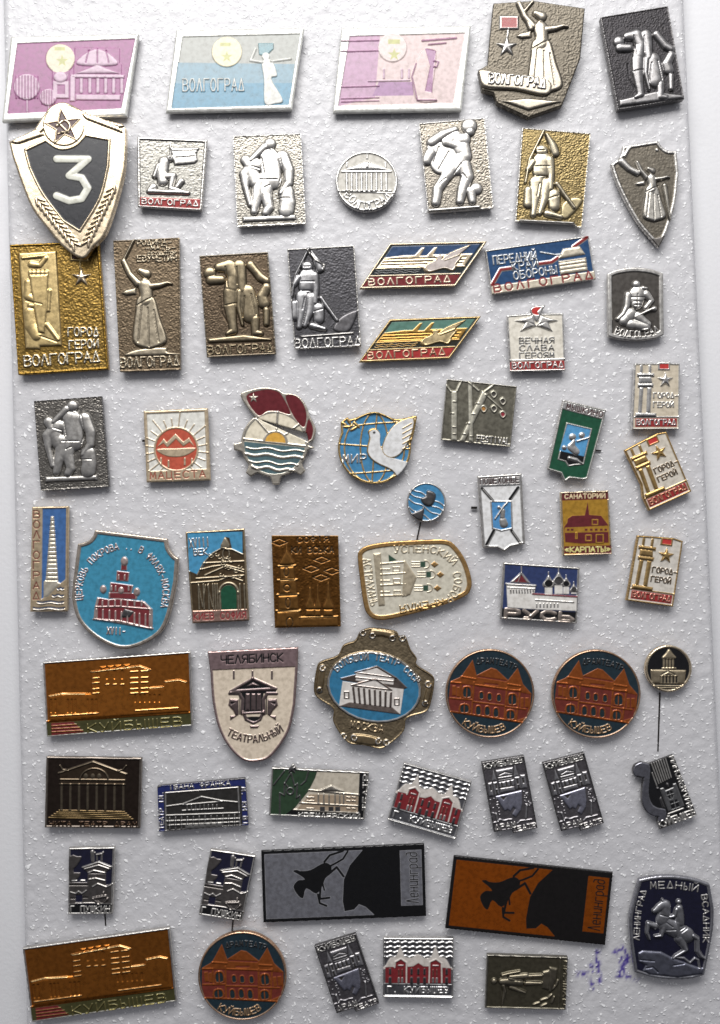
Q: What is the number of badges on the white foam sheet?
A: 62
